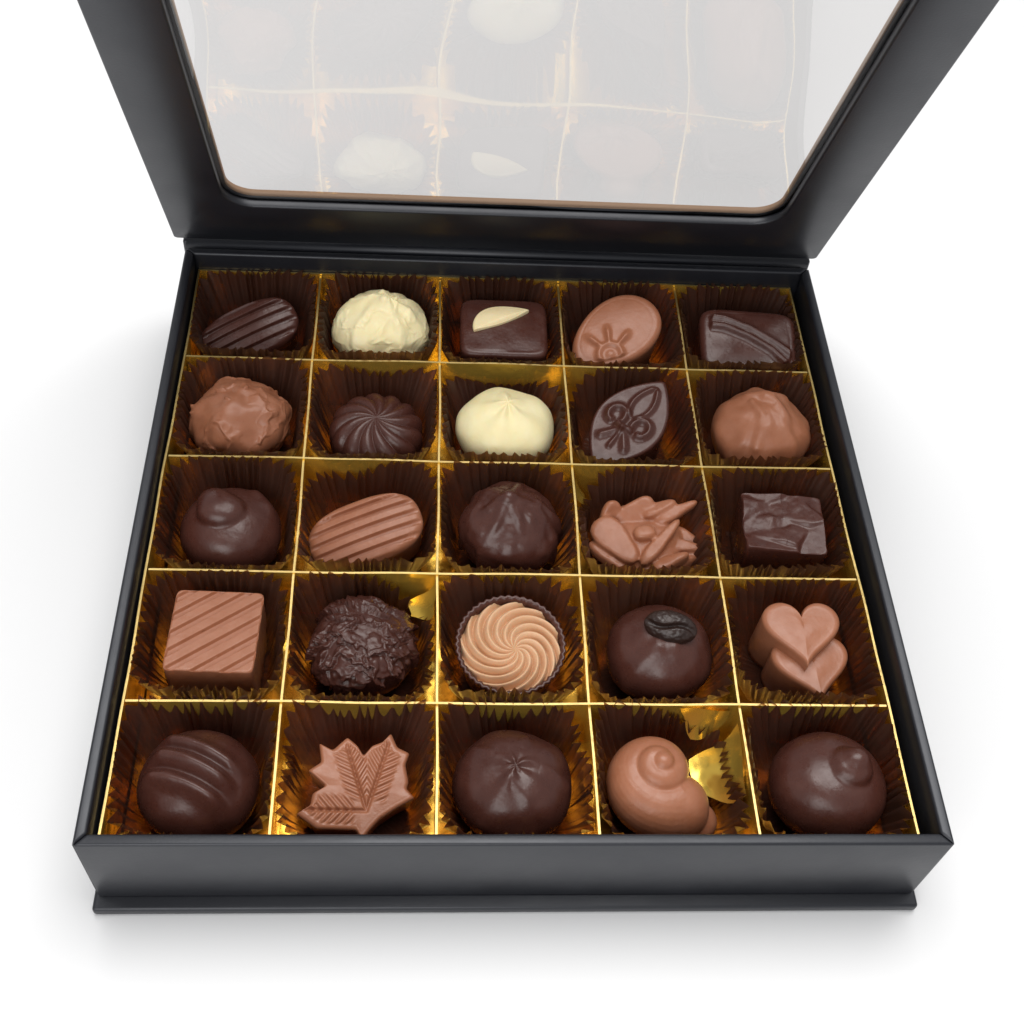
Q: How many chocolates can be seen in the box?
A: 25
